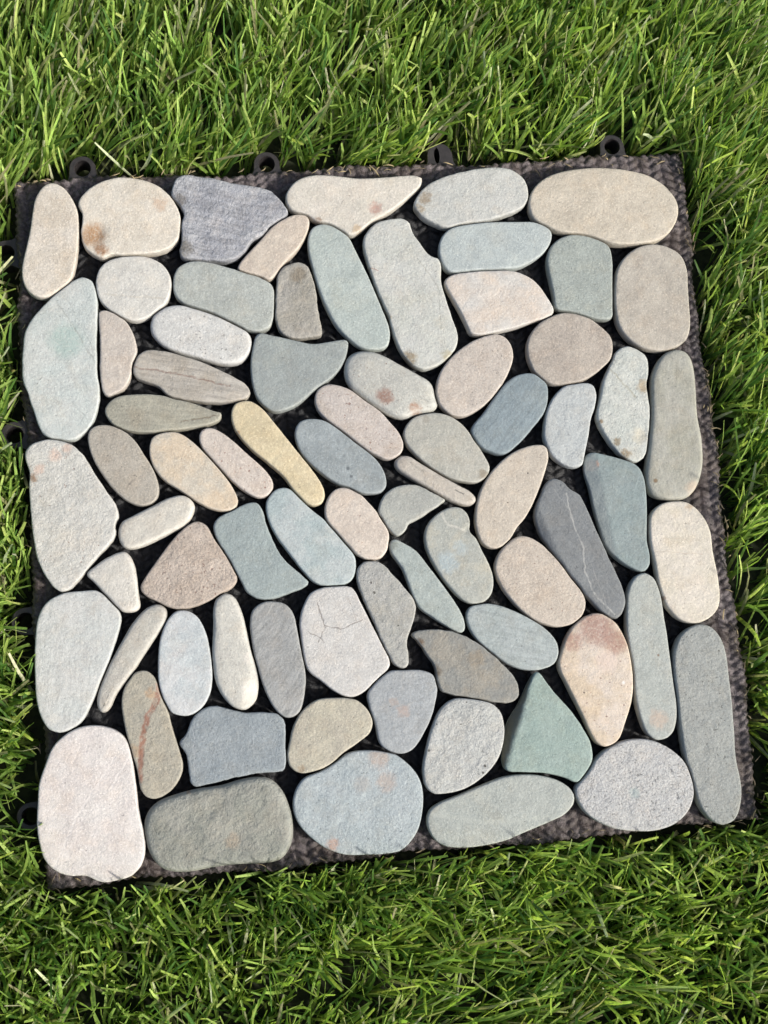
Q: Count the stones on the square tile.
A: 75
